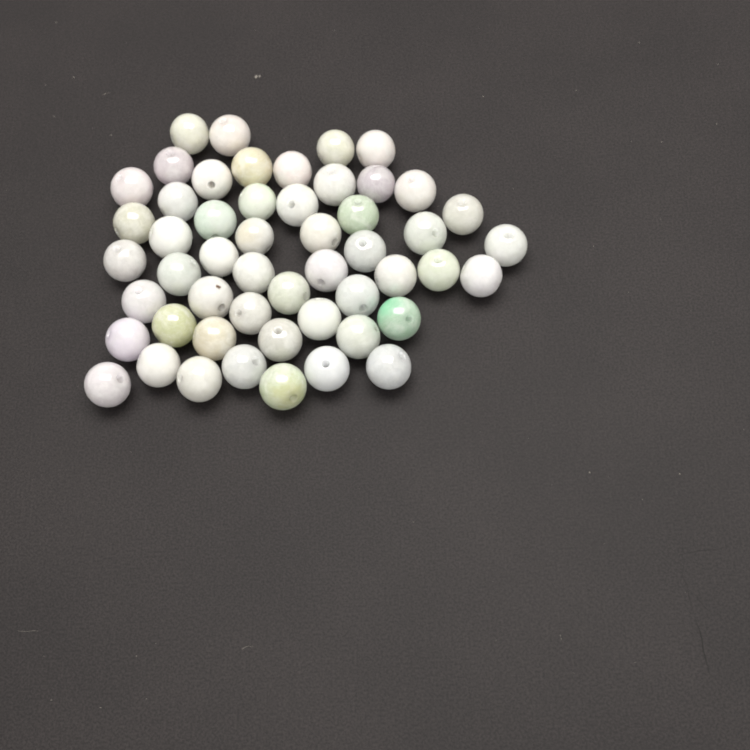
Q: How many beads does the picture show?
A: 52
